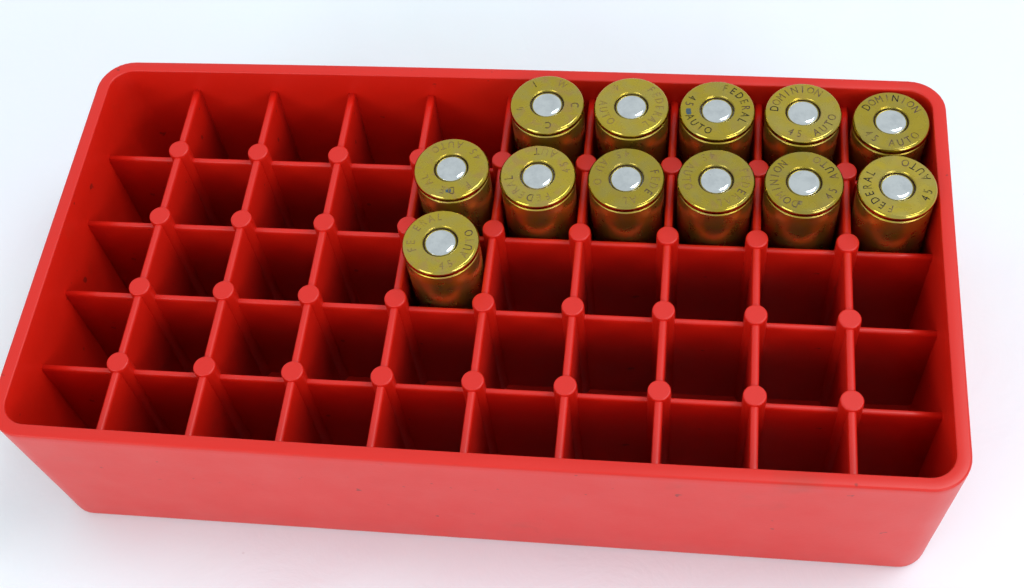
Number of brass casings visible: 12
